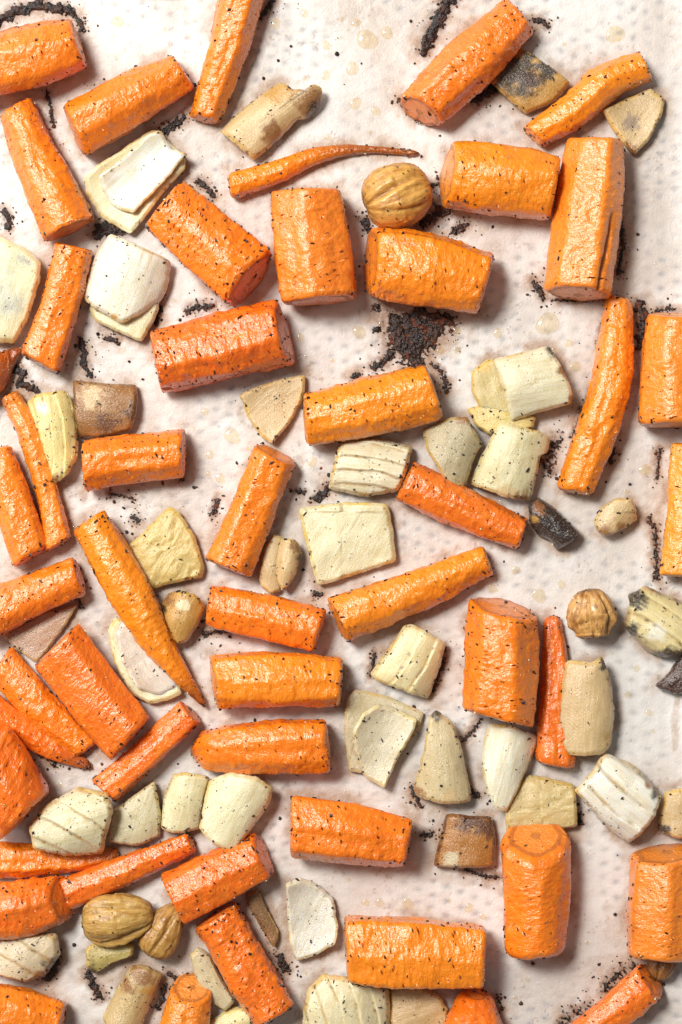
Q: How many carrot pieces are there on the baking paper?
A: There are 50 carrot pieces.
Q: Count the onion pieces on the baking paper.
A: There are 46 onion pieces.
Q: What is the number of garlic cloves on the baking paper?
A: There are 5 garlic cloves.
